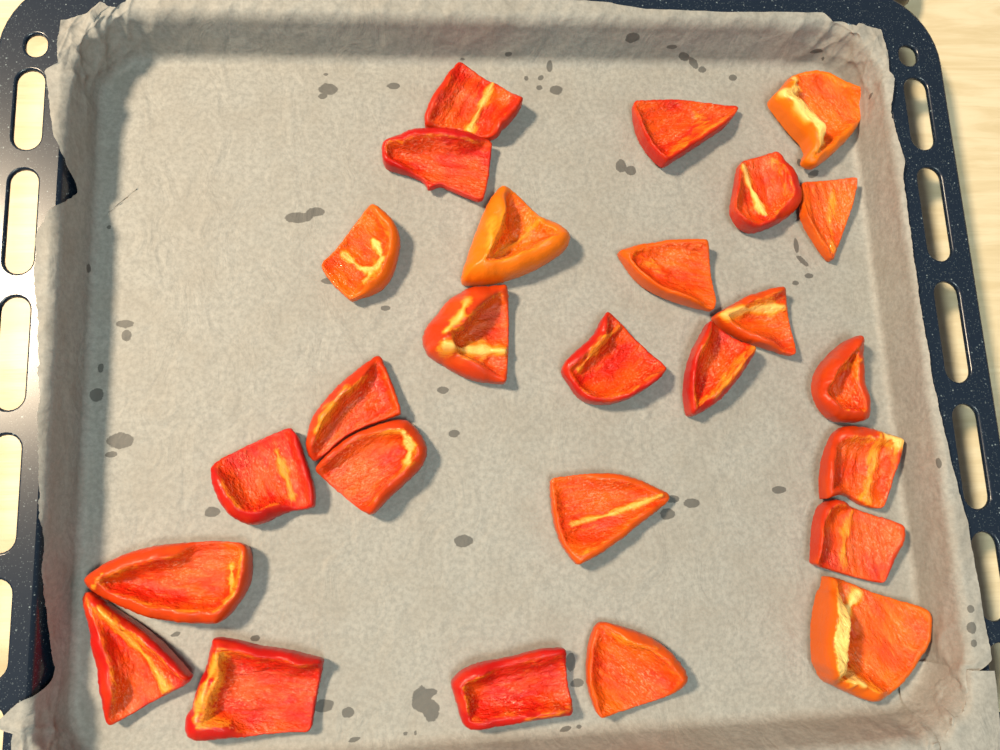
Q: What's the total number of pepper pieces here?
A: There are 26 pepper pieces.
